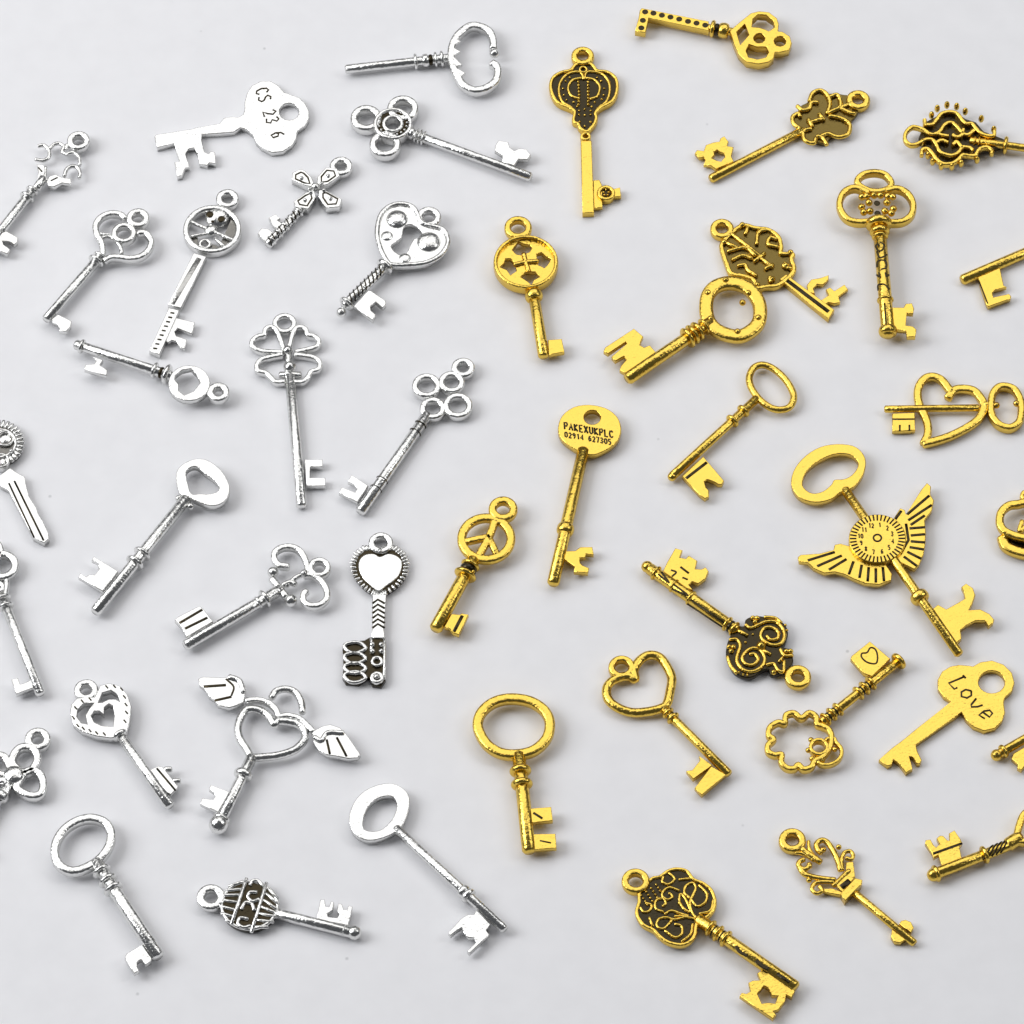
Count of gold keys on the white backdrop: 24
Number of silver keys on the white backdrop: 22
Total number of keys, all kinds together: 46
